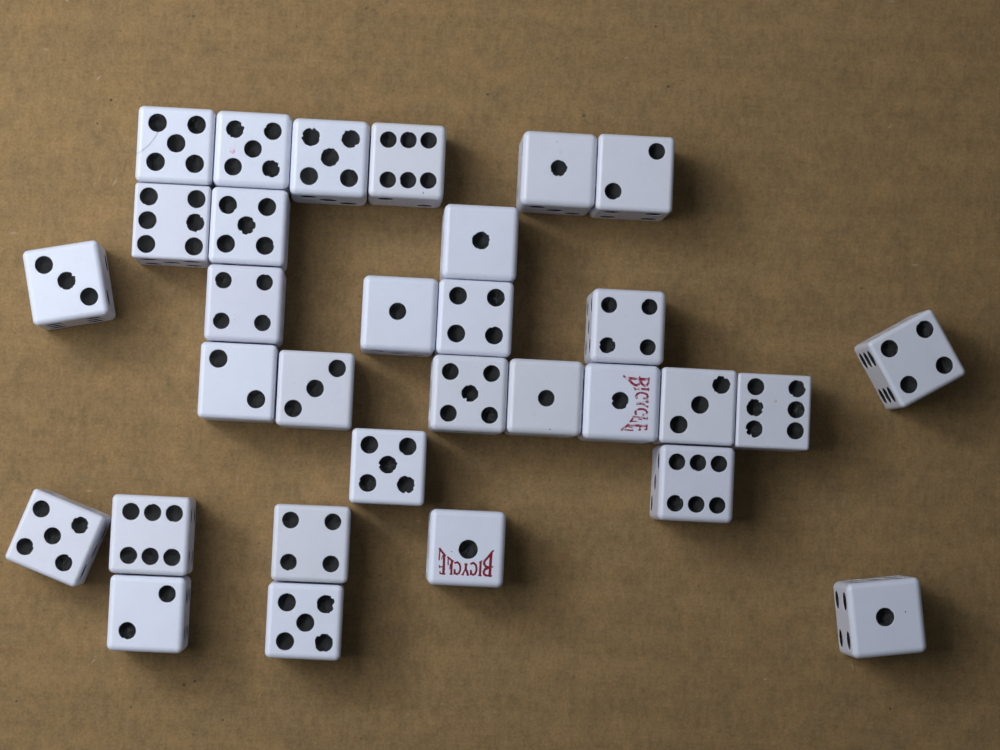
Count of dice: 31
